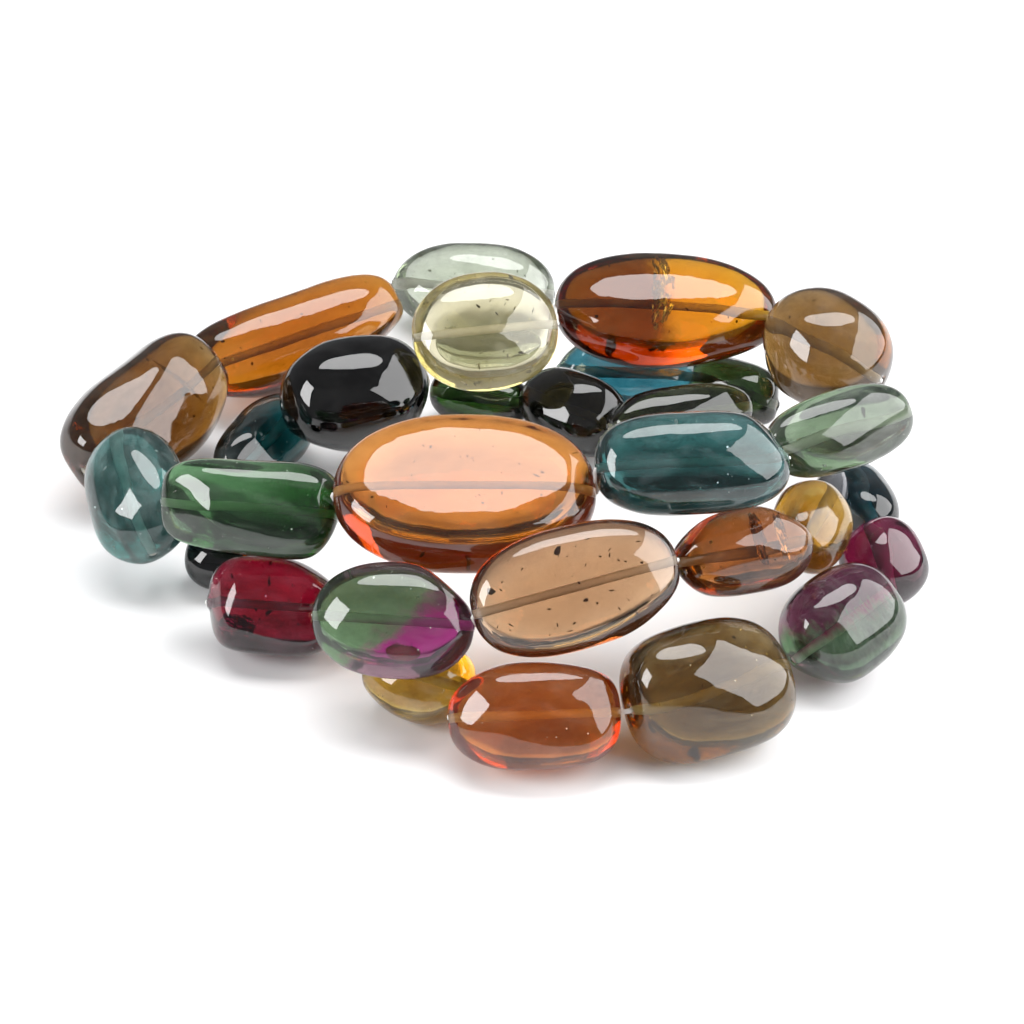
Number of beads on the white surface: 31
